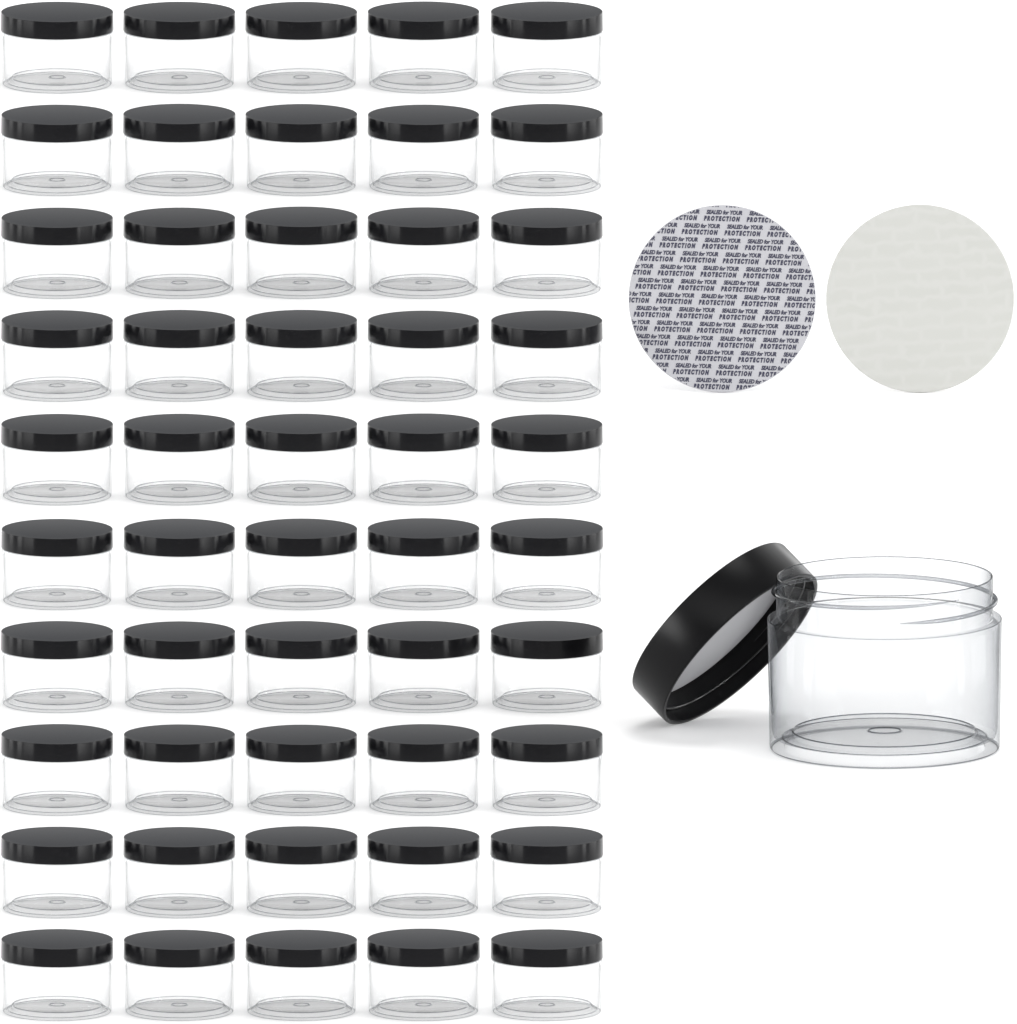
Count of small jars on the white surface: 50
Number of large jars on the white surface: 1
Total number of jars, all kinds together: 51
